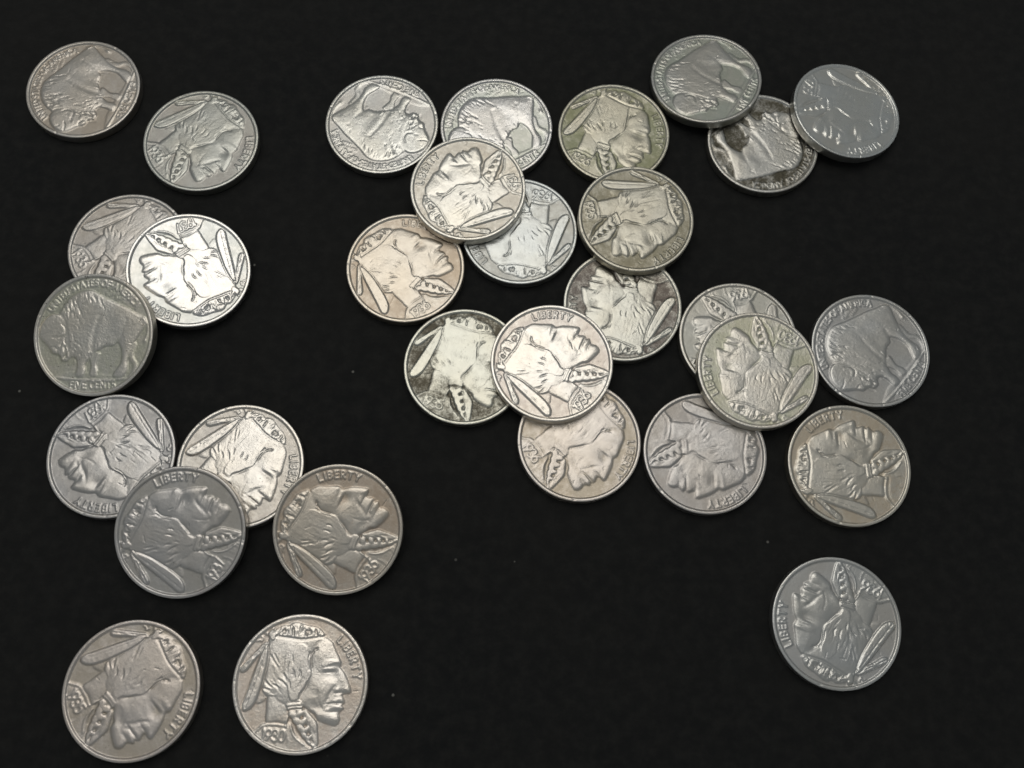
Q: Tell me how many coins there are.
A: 31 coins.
